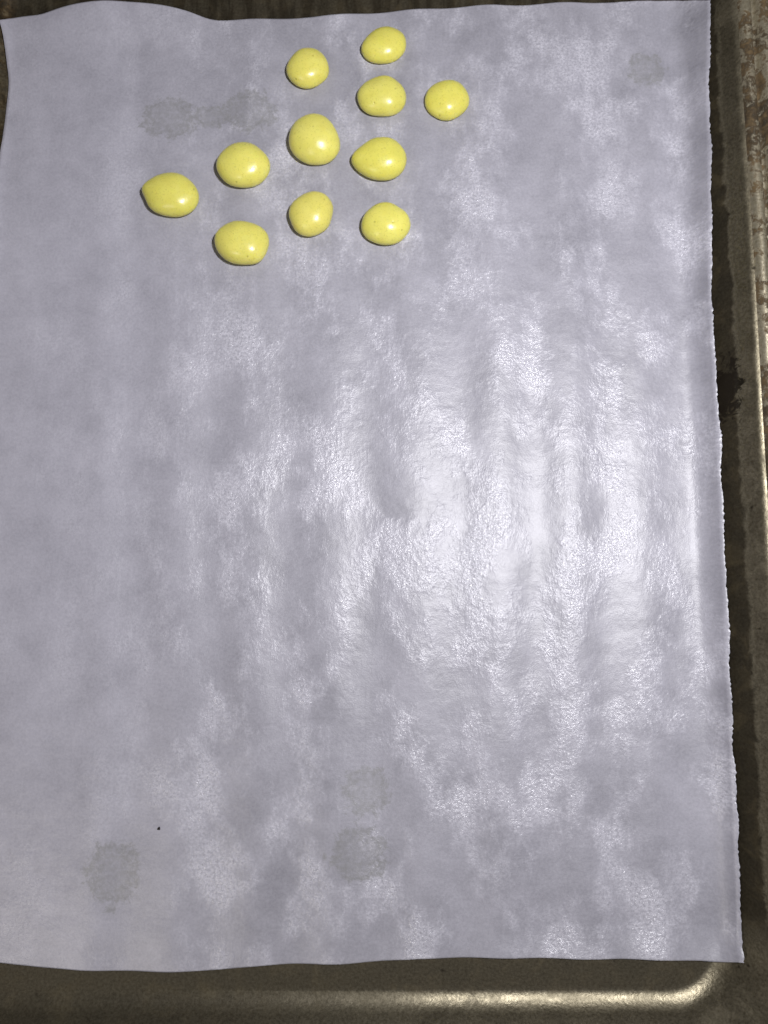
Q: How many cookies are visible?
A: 11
